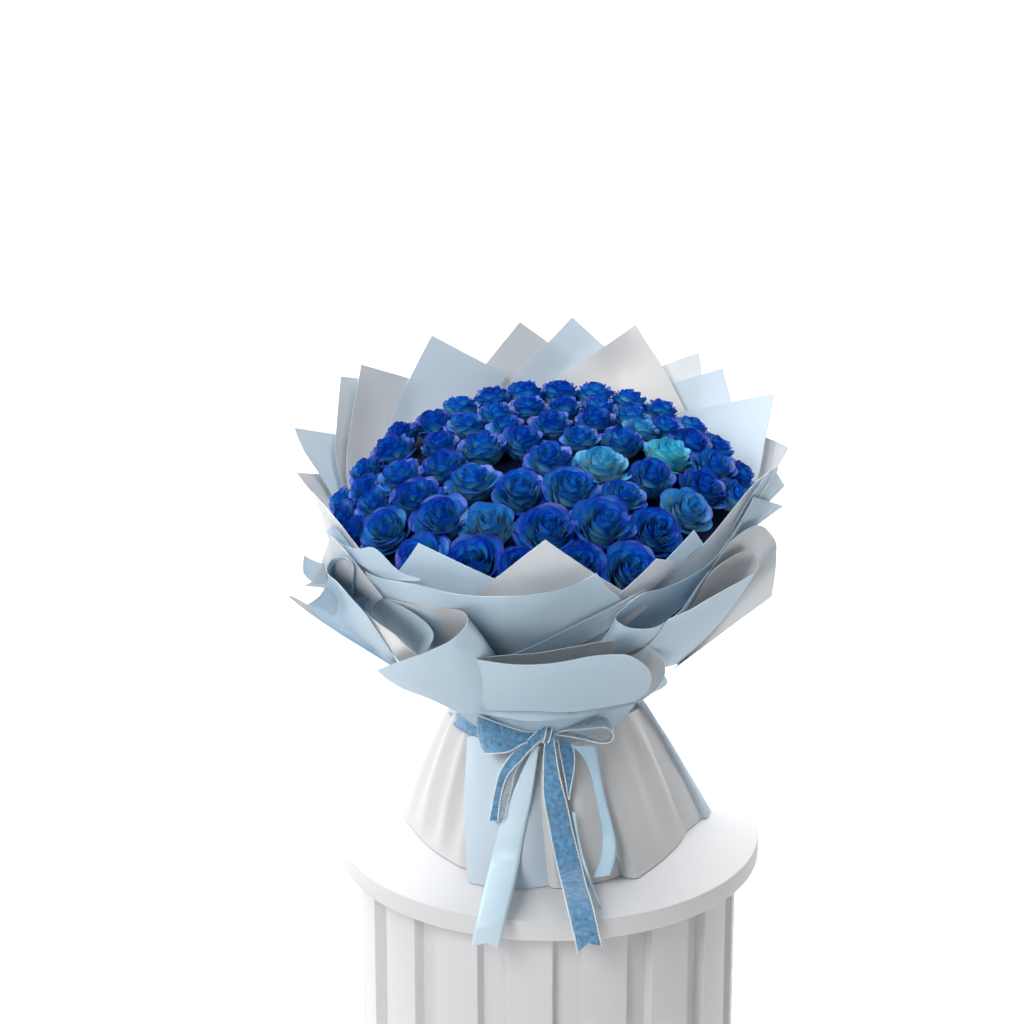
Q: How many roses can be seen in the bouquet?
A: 62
